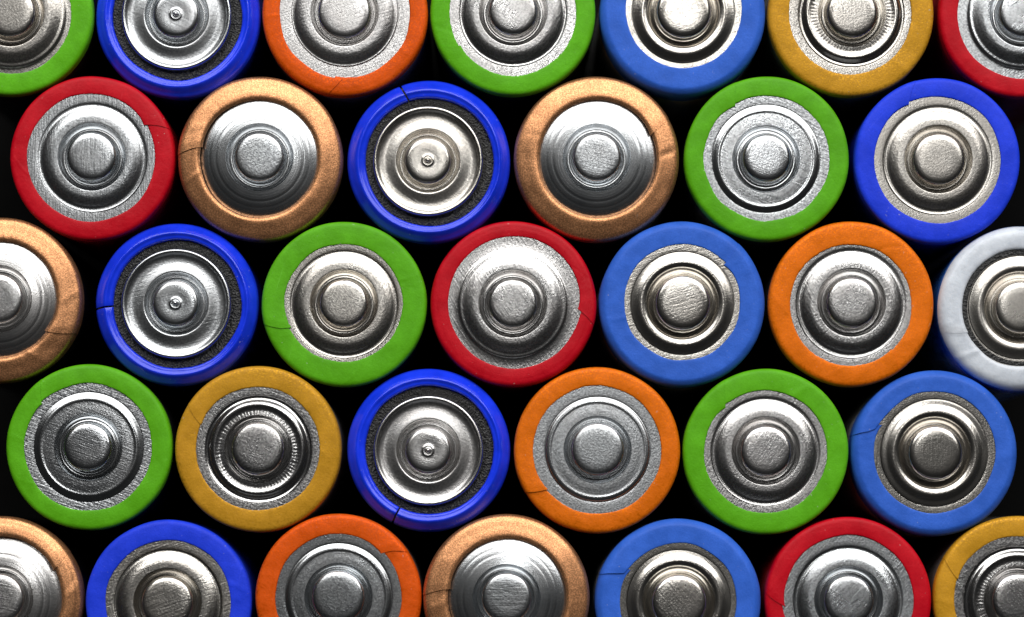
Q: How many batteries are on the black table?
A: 33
